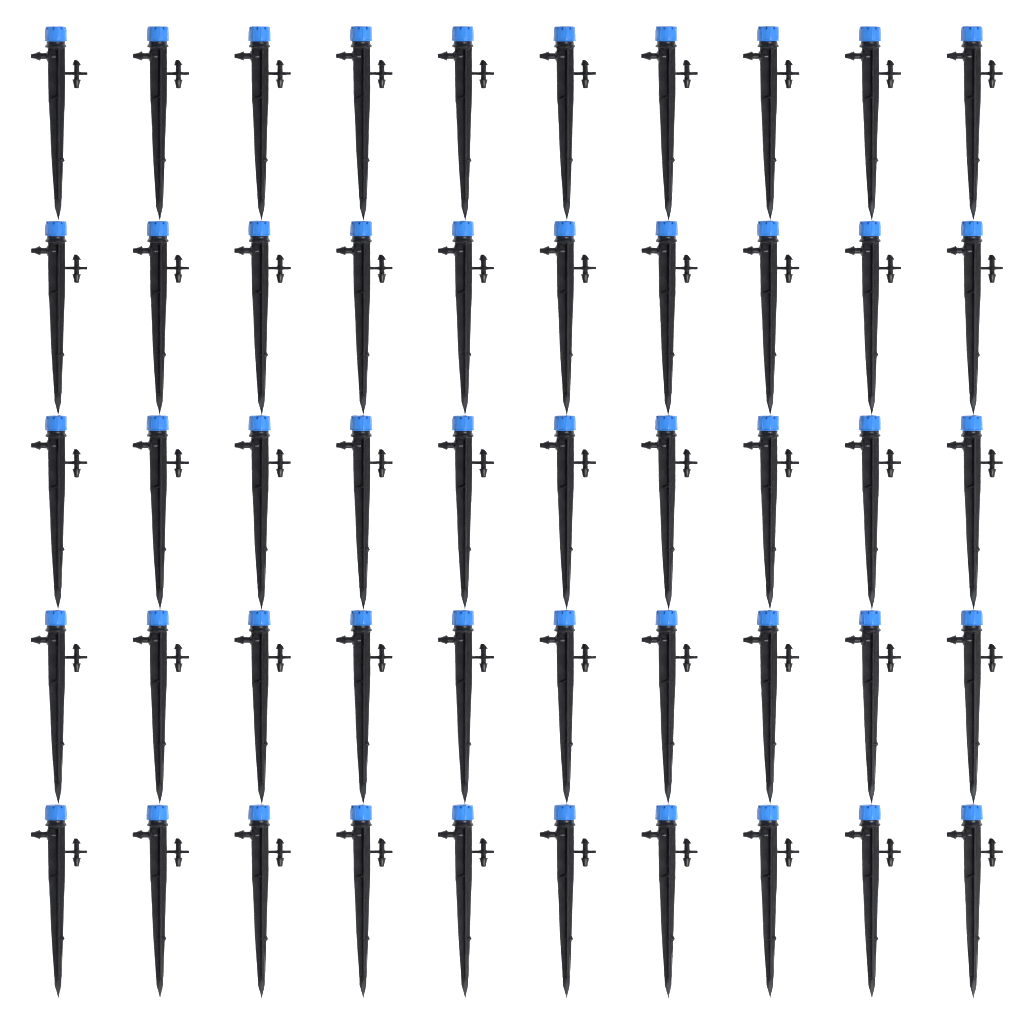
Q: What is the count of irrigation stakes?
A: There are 50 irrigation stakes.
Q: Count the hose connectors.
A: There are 50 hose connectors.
